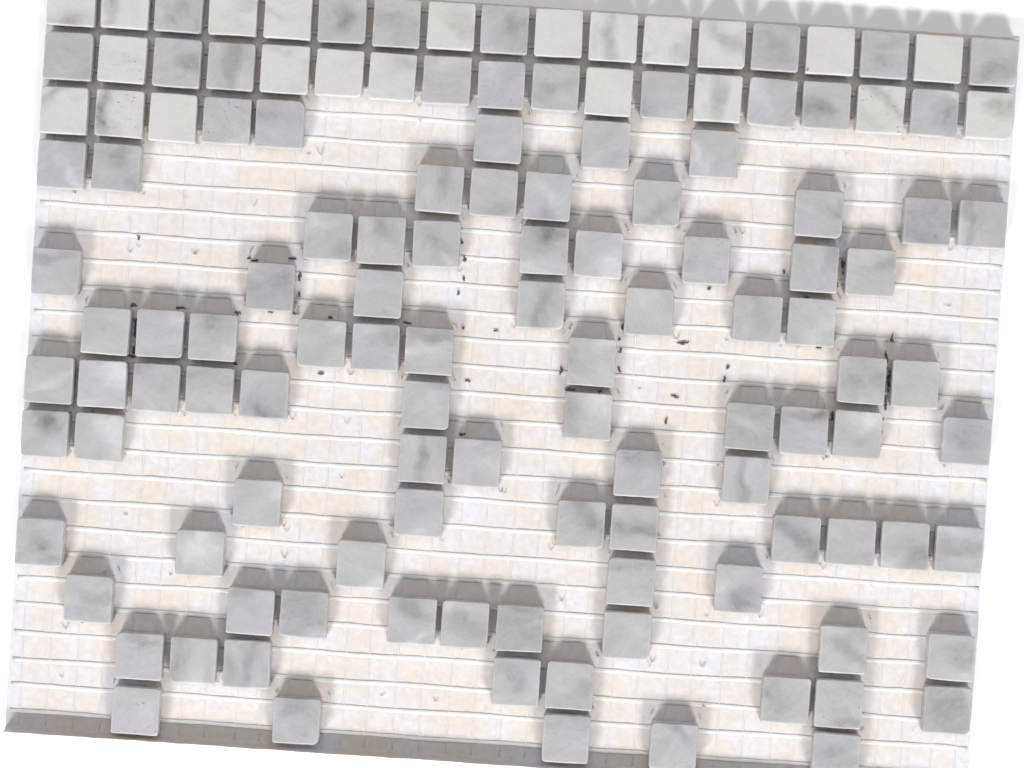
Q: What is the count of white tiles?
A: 22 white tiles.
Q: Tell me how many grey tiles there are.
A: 107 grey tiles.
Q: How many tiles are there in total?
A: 129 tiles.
